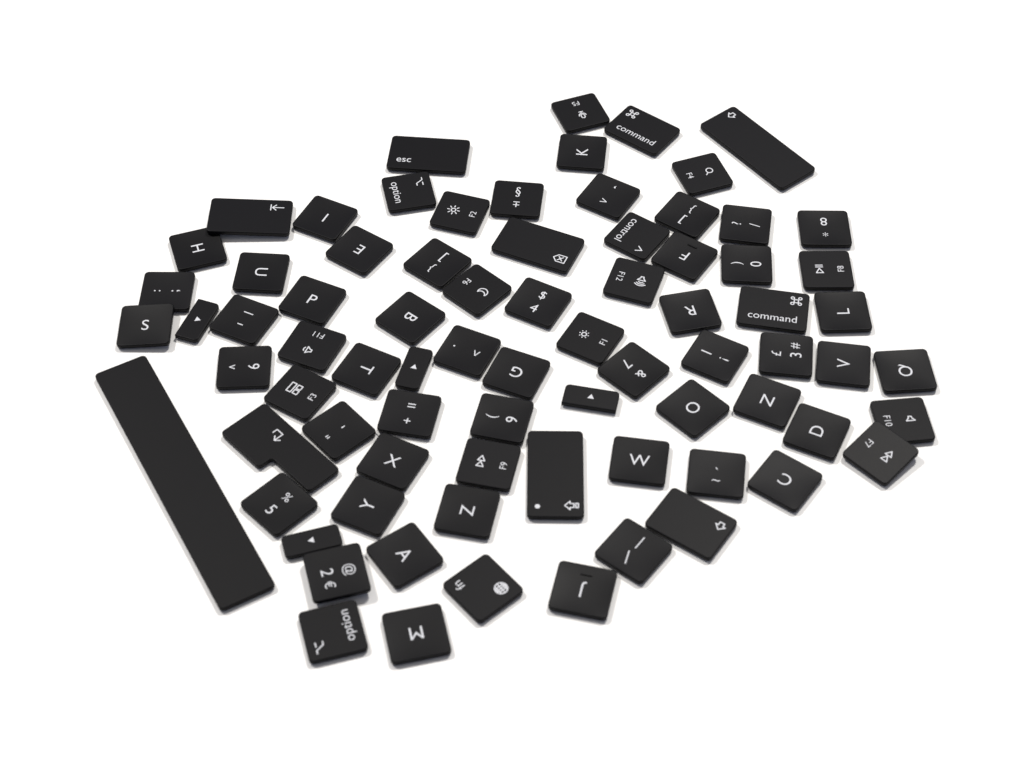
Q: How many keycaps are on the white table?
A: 78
